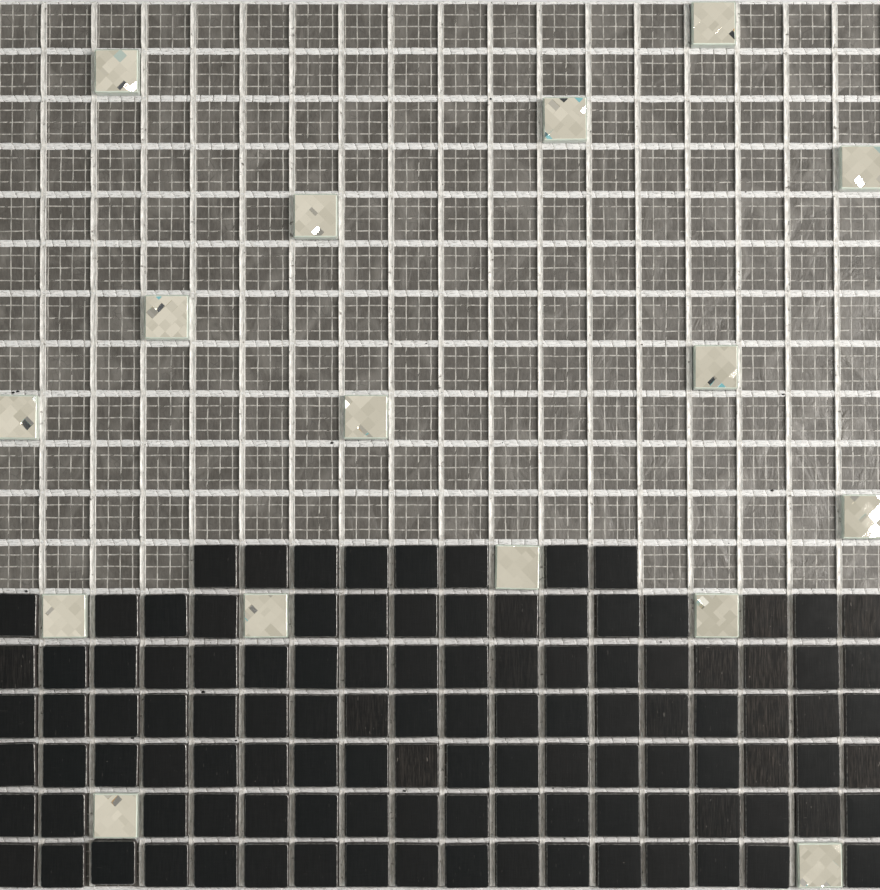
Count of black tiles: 111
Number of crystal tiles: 16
